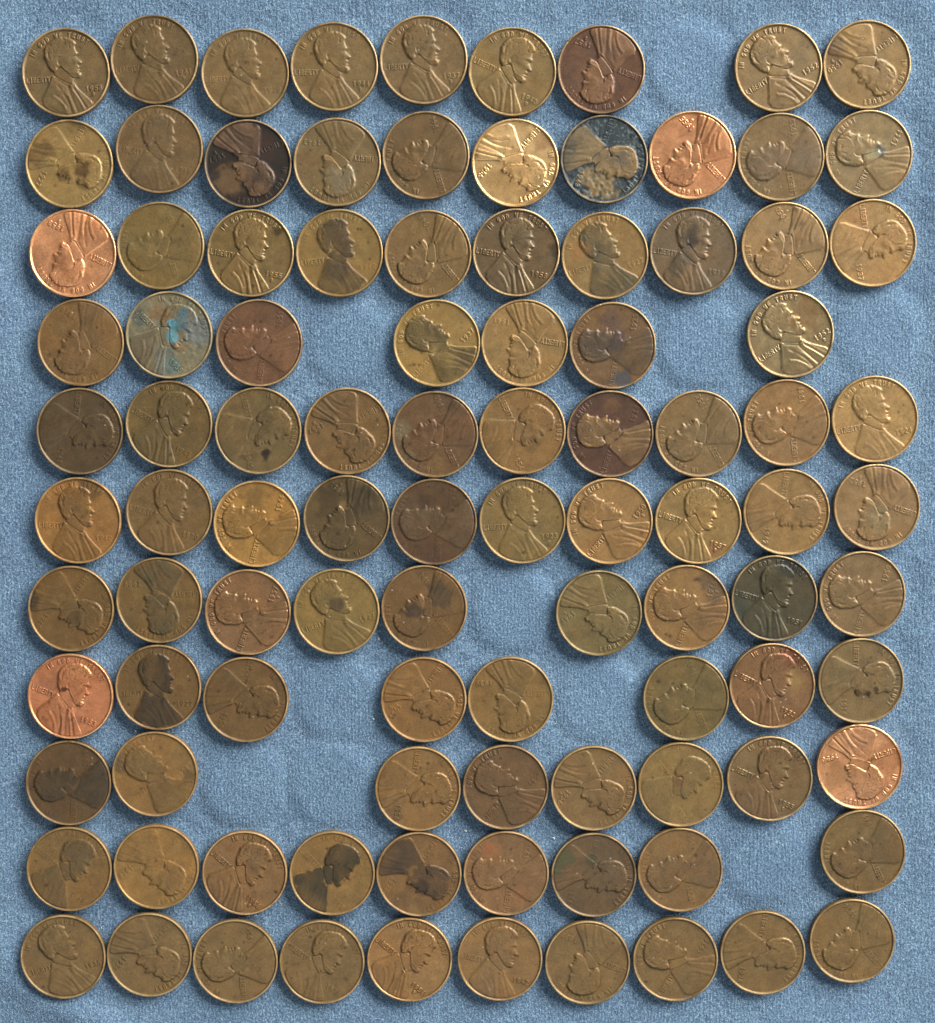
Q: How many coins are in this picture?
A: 100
